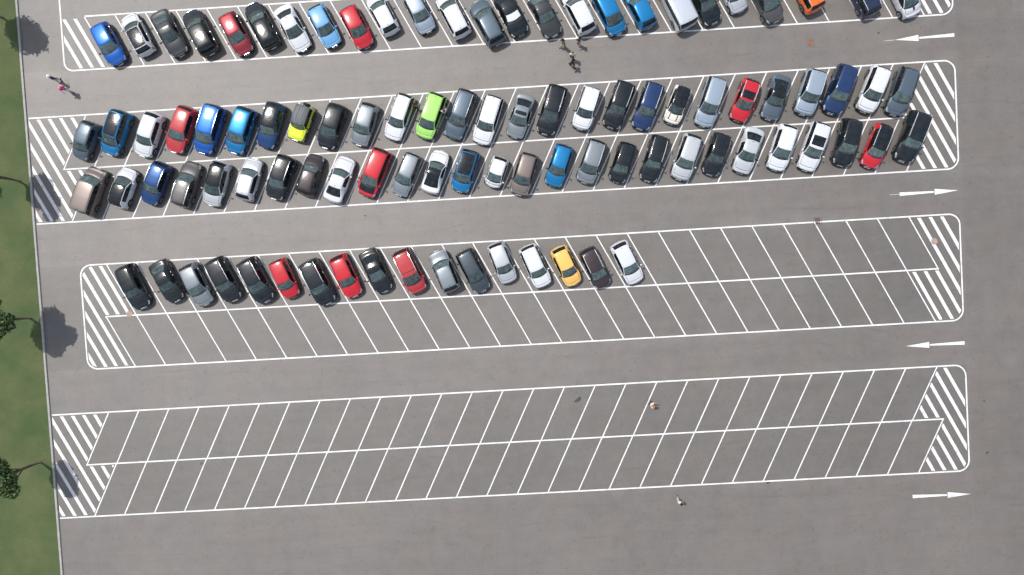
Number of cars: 96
